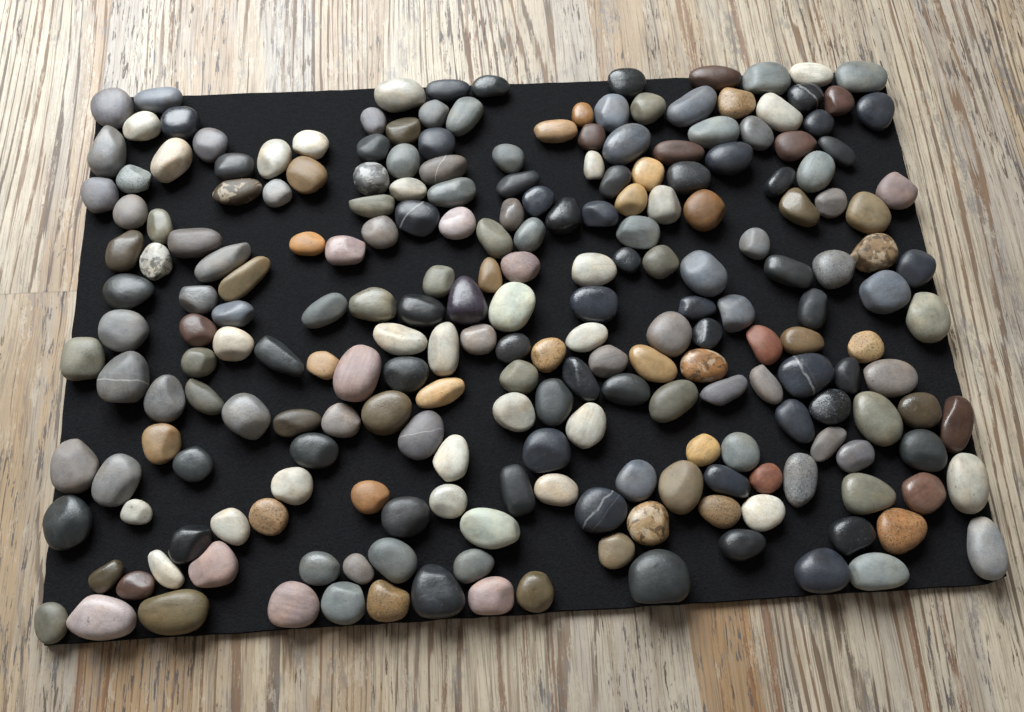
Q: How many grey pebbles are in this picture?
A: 81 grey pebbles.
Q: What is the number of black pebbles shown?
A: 55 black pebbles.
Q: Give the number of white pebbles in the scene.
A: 29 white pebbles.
